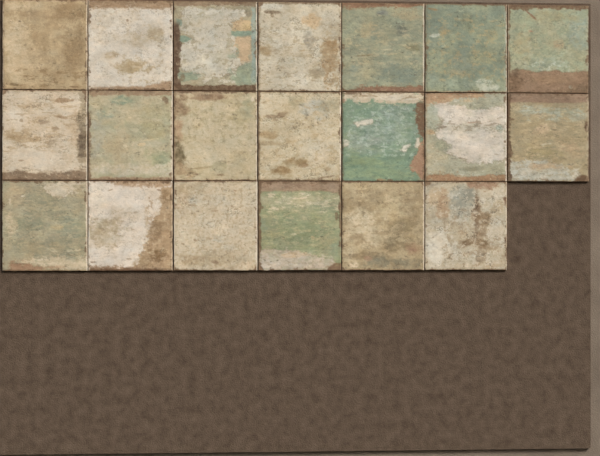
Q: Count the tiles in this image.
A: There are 20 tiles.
